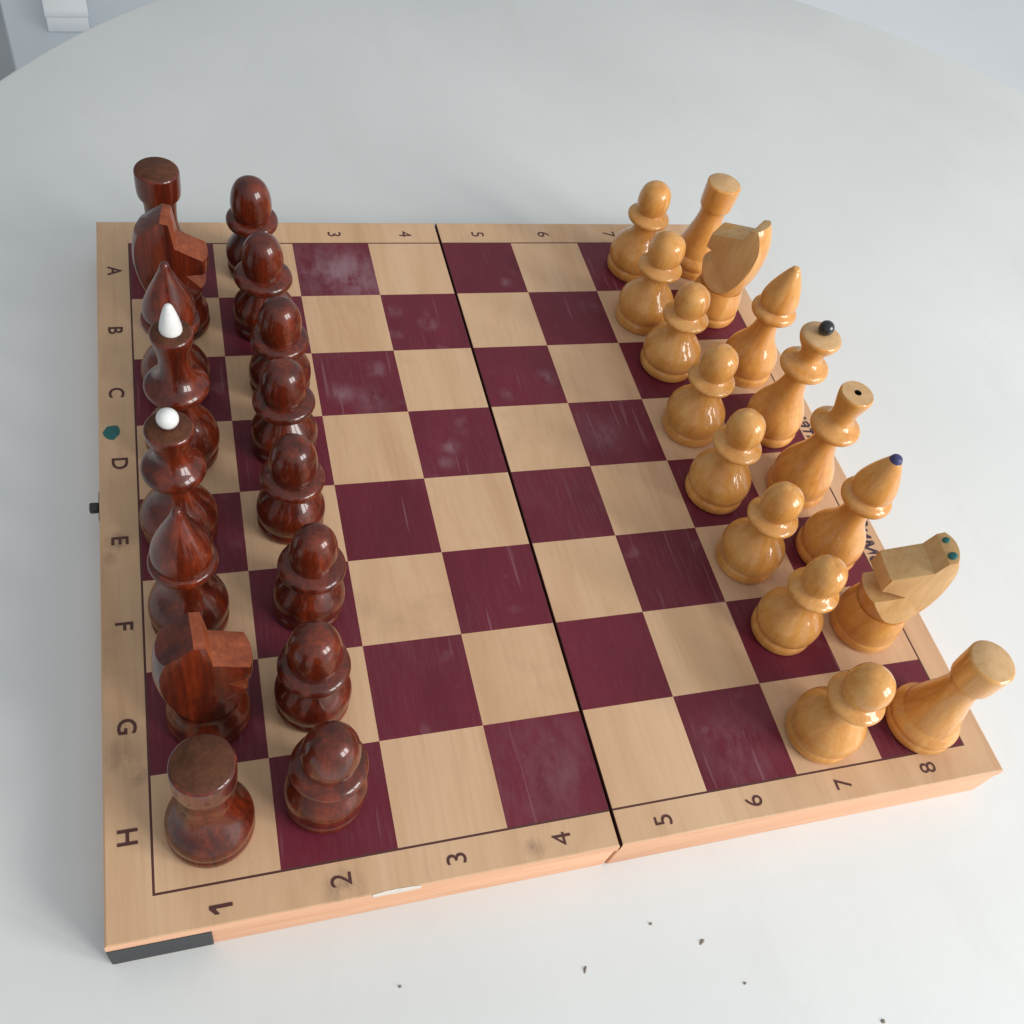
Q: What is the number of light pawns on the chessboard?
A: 8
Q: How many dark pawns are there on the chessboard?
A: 8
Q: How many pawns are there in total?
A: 16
